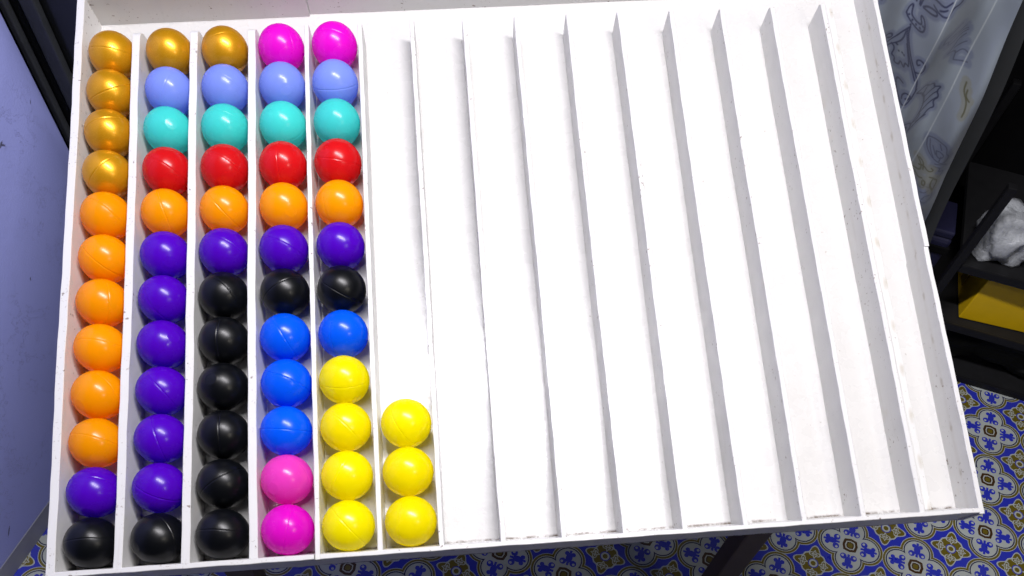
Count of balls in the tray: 63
